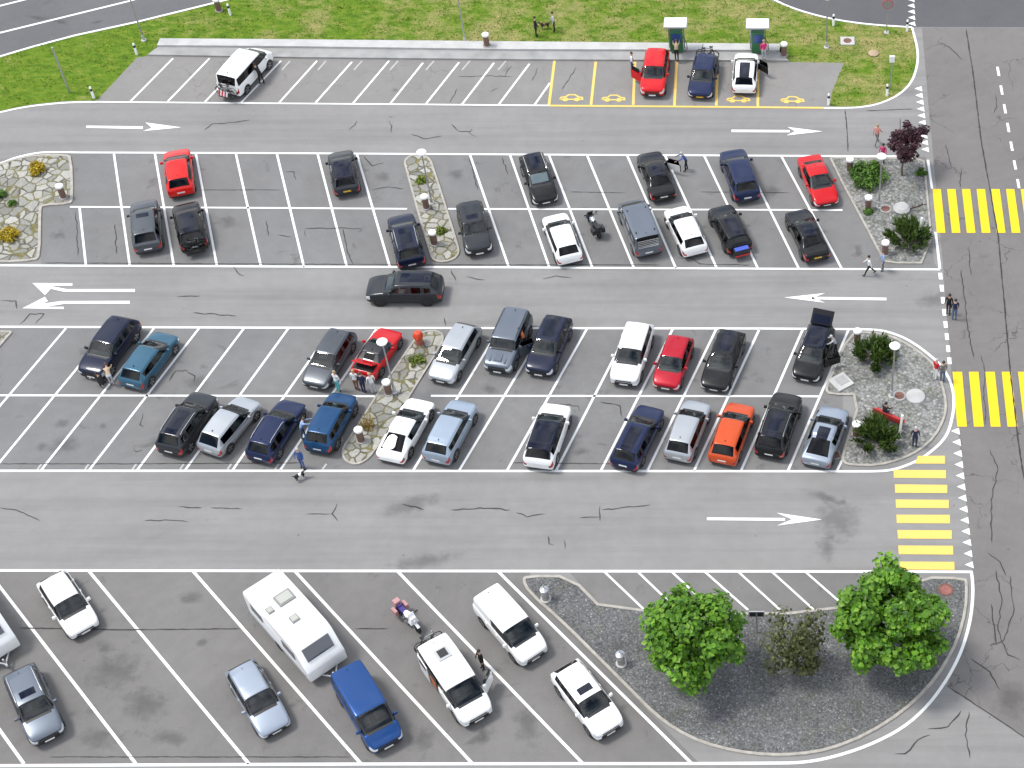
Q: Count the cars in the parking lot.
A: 45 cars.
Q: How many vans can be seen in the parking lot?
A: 5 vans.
